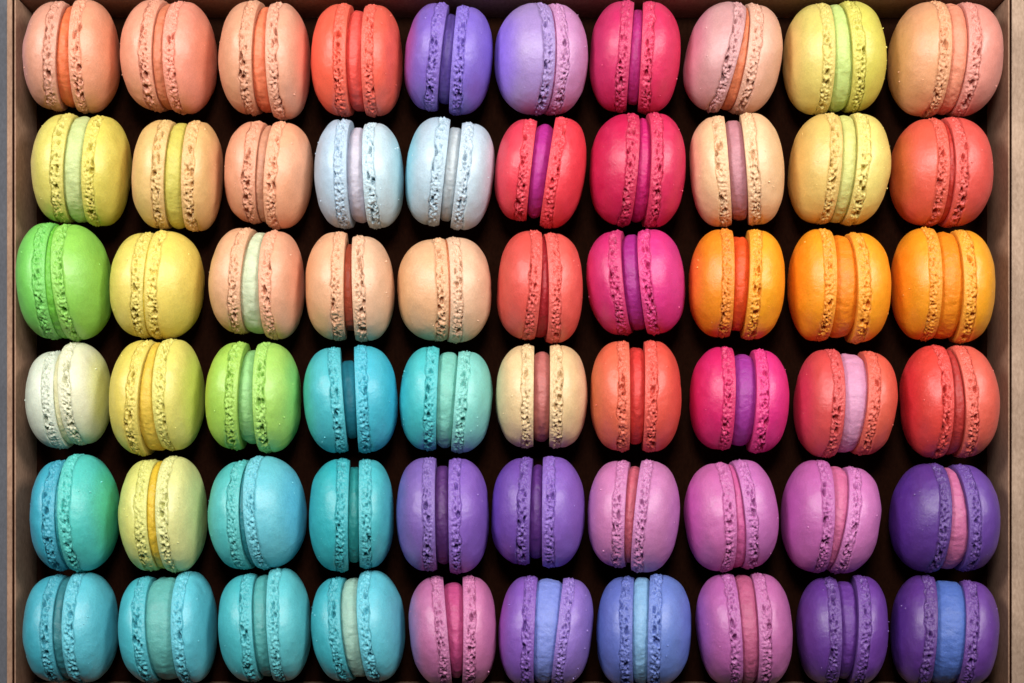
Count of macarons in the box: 60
